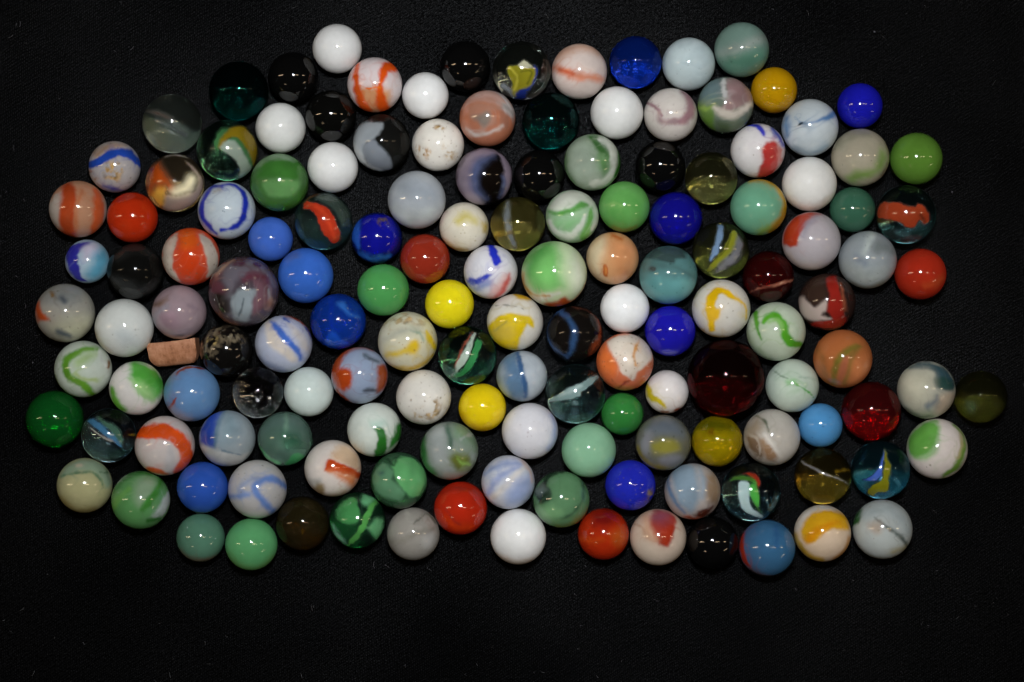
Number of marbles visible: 144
